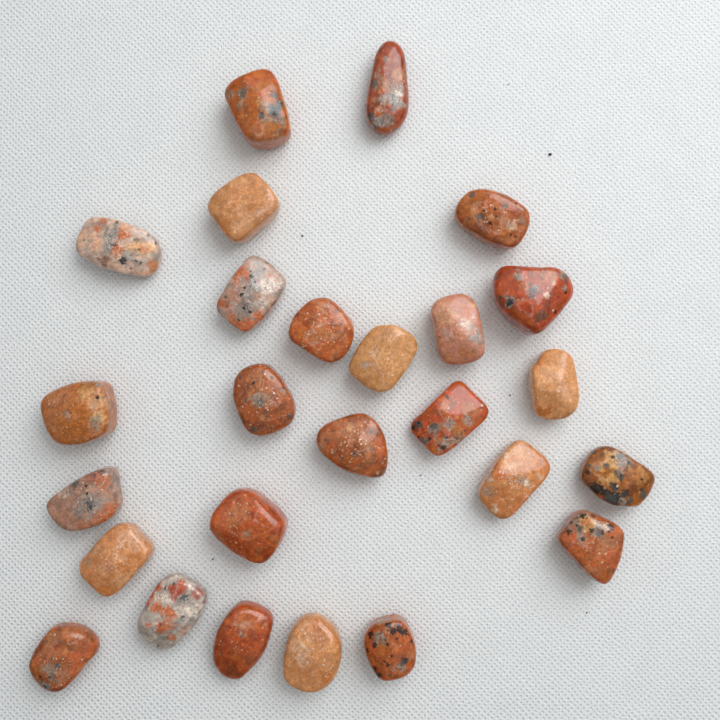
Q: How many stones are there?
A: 26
